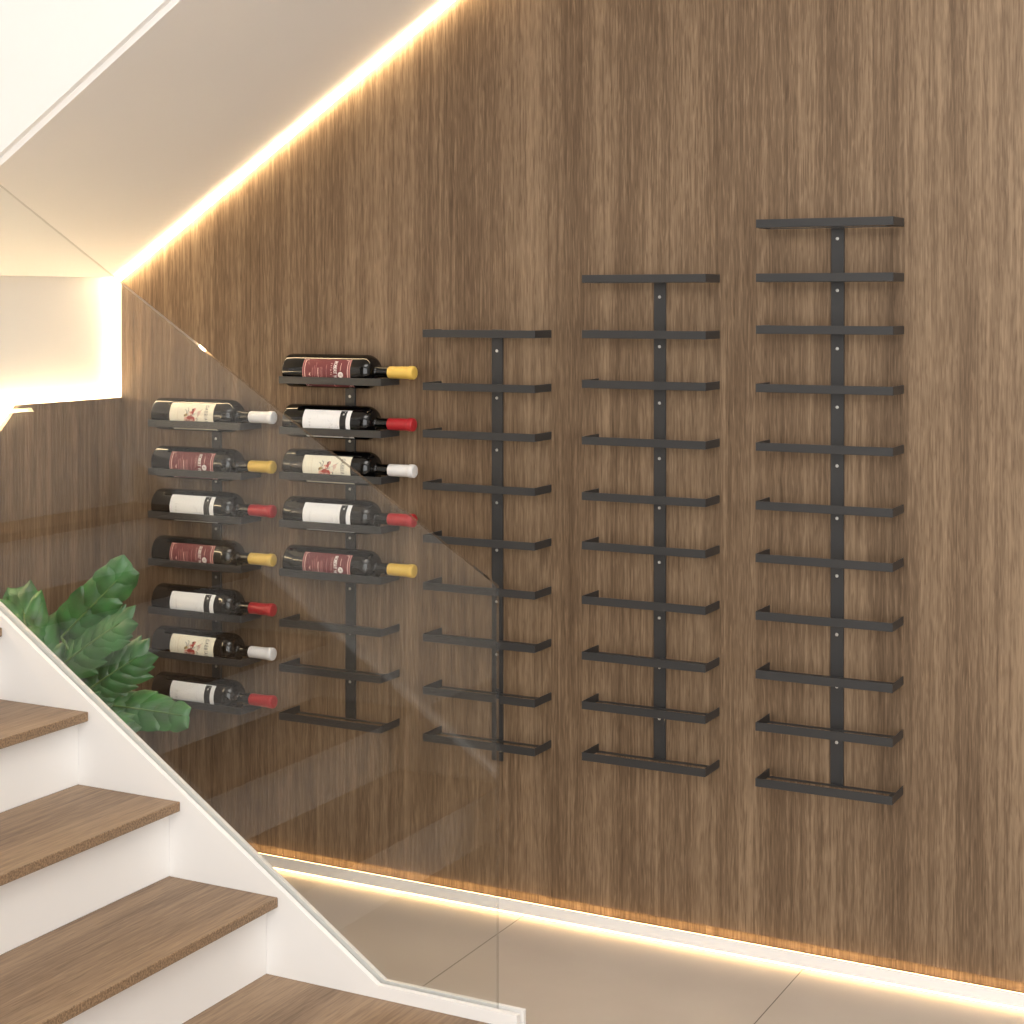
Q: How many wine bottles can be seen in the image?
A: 12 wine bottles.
